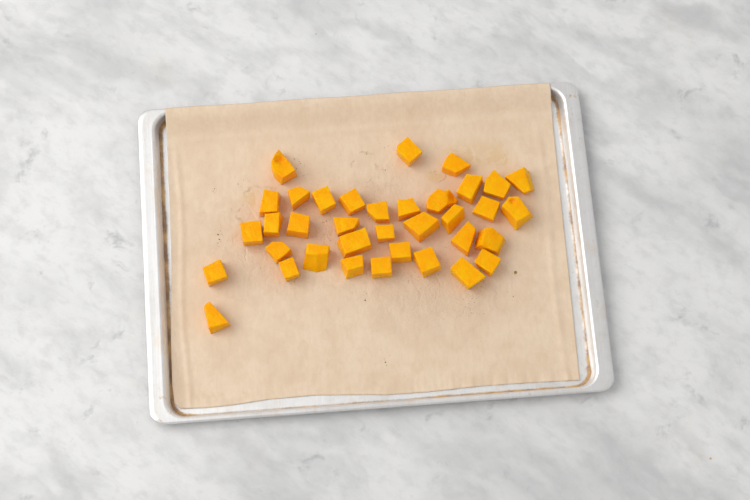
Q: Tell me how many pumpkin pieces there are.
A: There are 36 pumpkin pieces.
